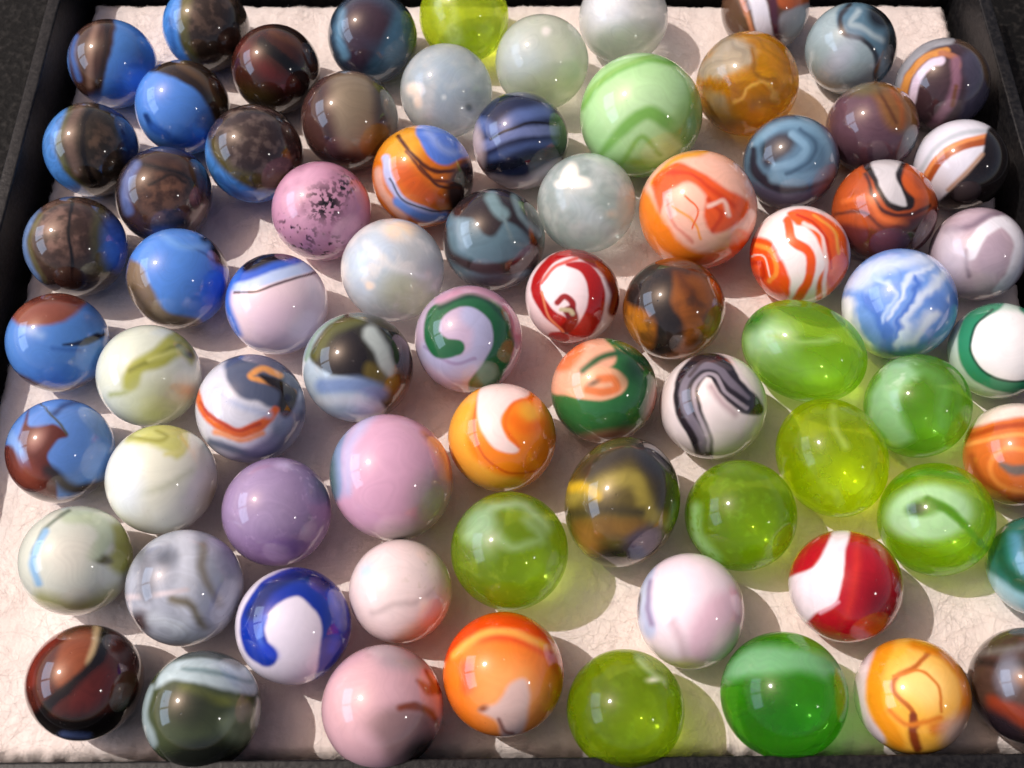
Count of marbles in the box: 73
